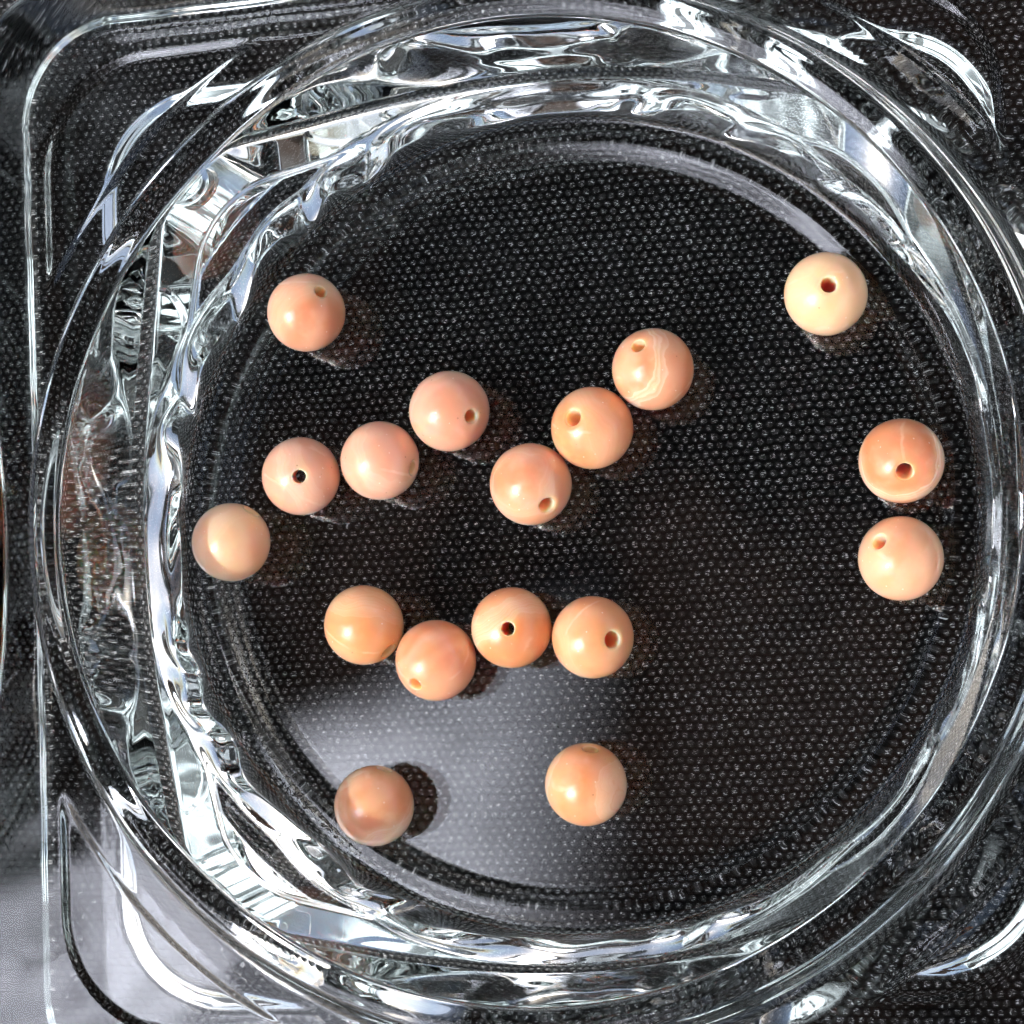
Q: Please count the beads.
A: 17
